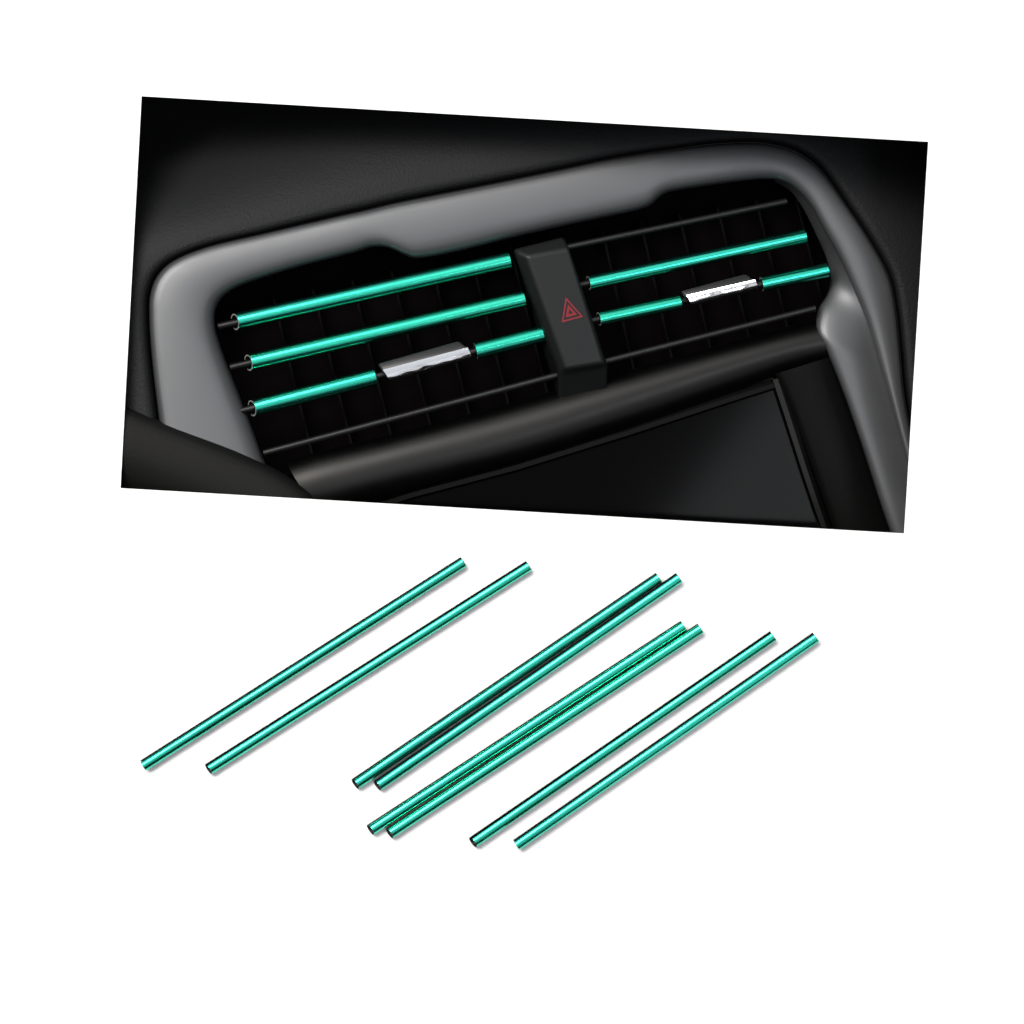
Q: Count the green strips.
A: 15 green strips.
